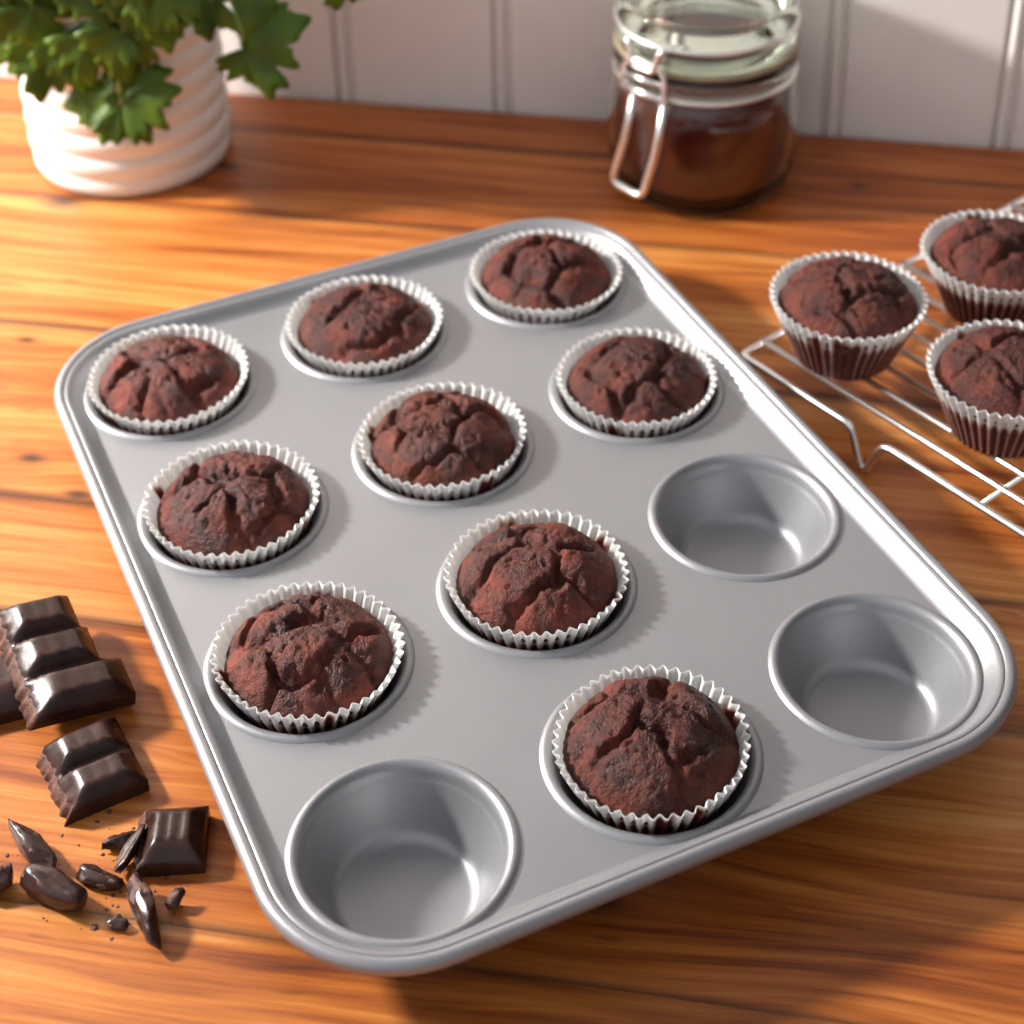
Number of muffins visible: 12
